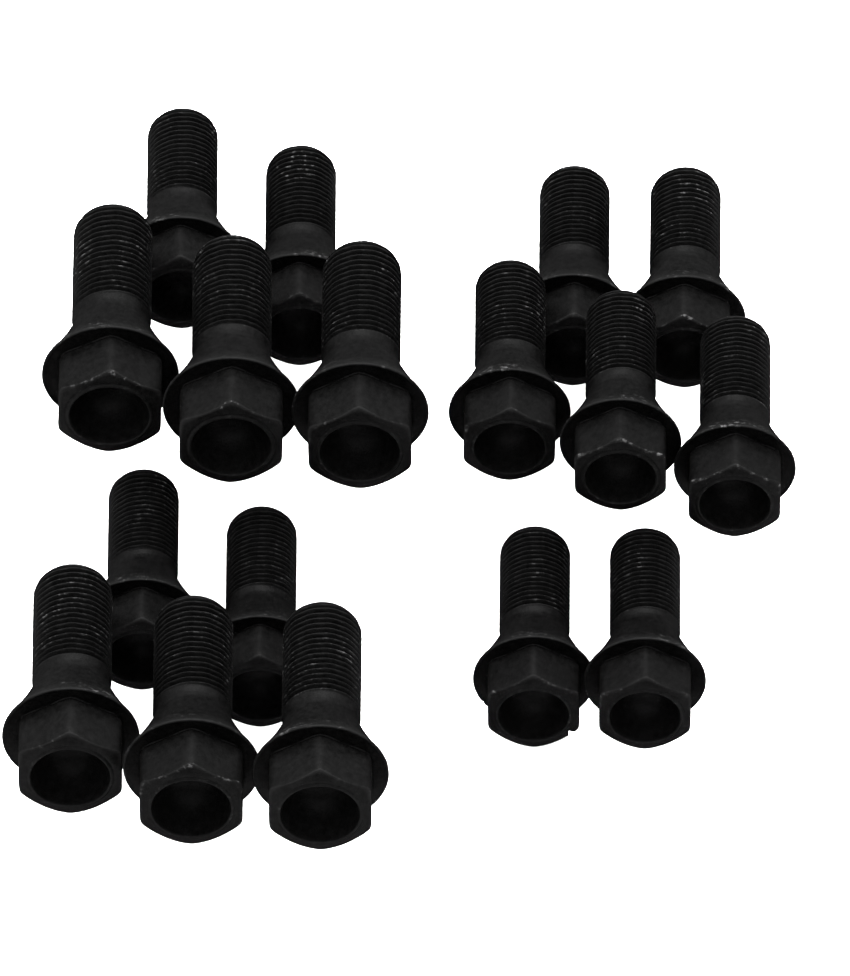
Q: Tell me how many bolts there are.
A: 17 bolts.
